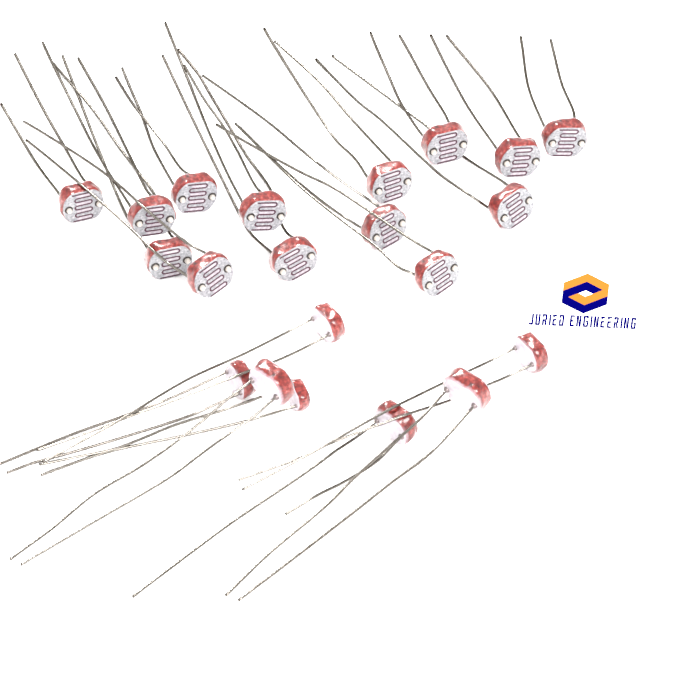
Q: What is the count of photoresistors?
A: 21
